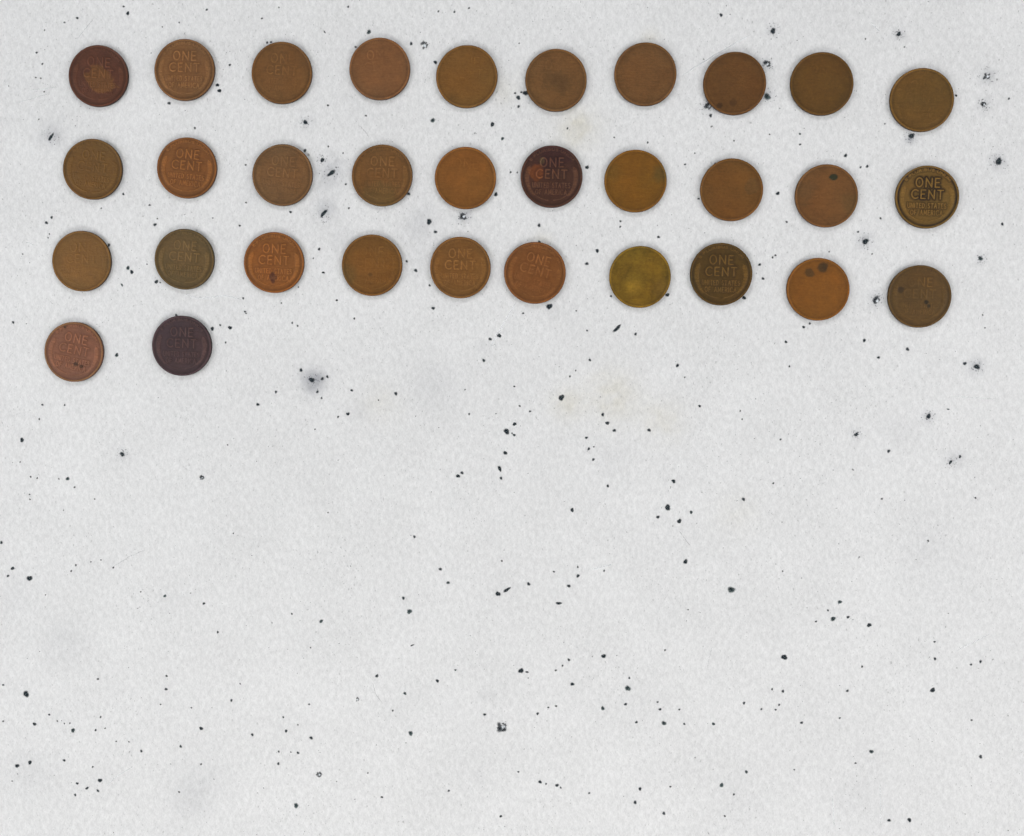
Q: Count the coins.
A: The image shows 32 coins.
